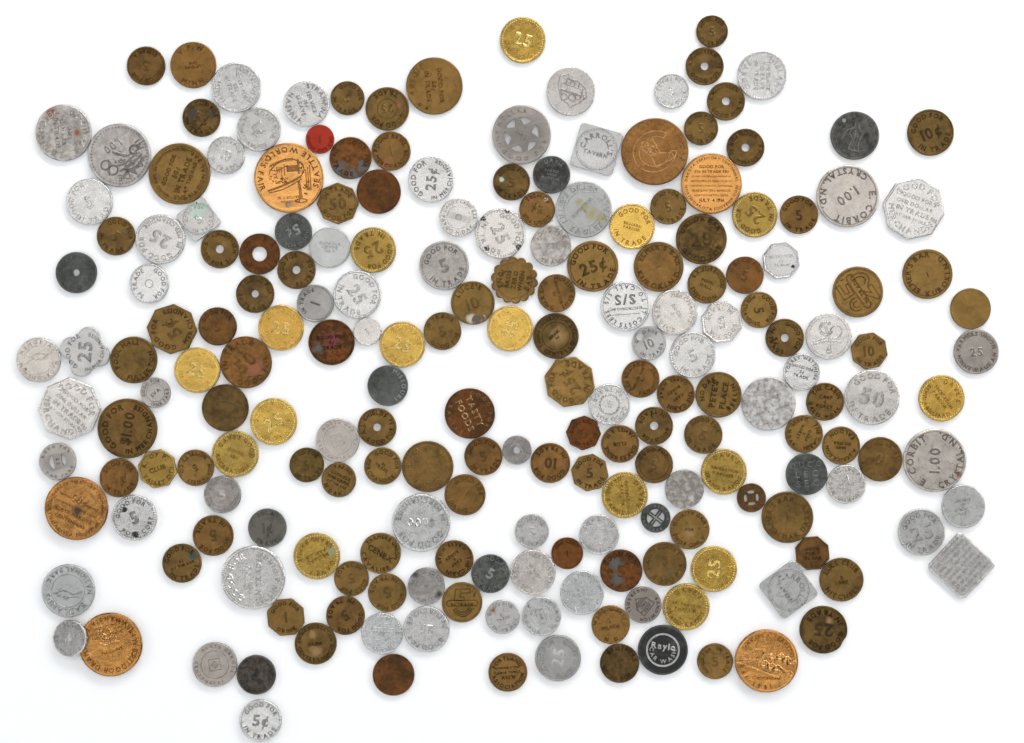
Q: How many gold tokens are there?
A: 17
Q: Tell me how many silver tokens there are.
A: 72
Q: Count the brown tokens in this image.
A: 98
